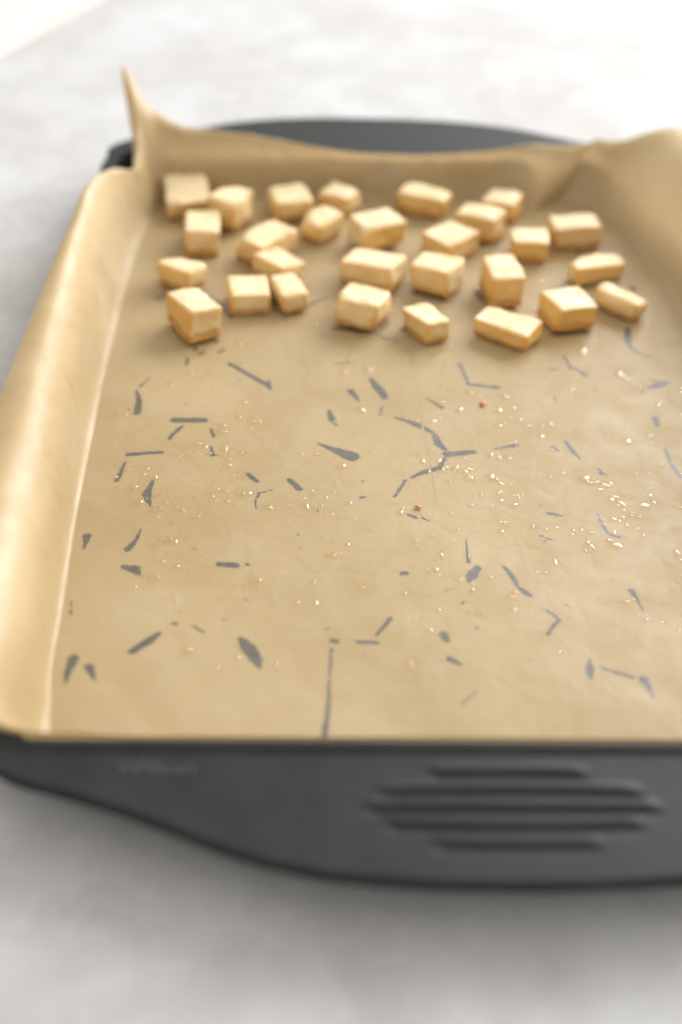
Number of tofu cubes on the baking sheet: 28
